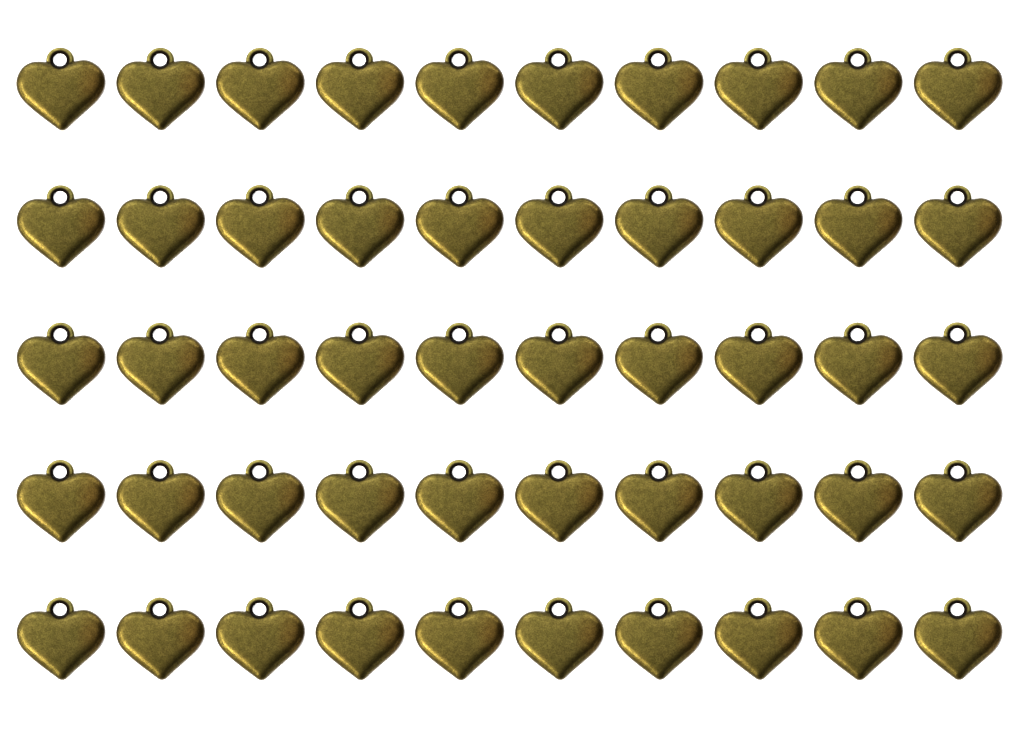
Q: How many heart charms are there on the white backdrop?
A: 50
